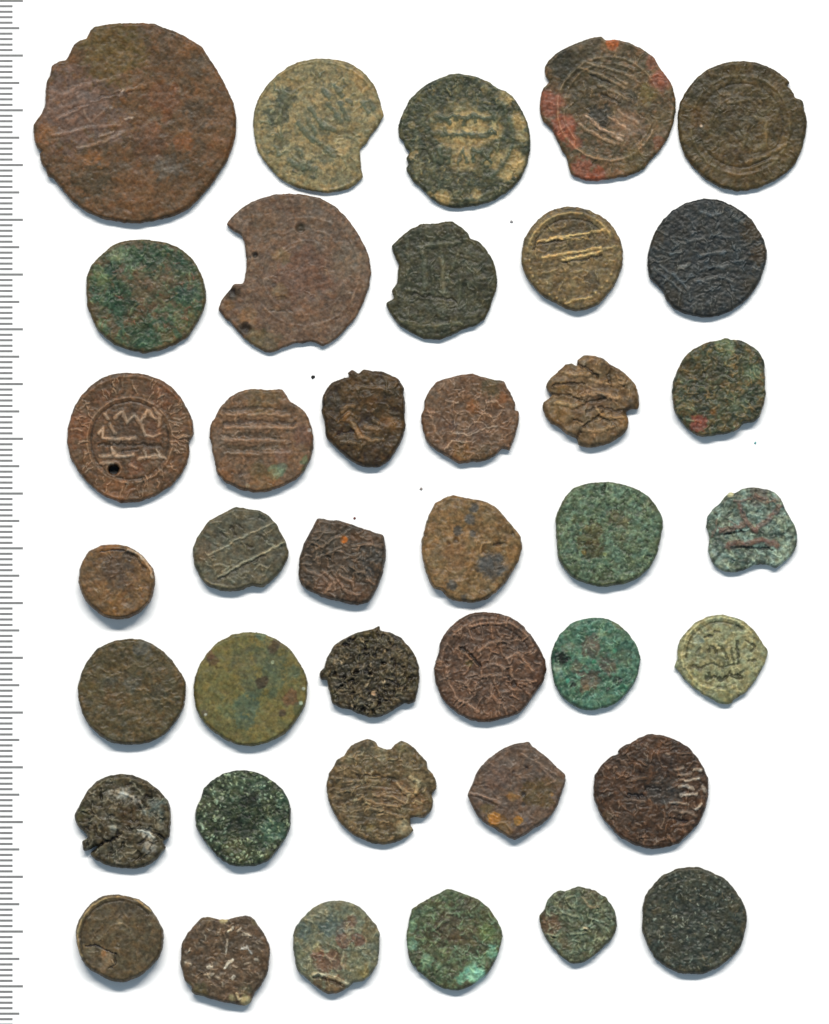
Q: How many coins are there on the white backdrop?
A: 39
